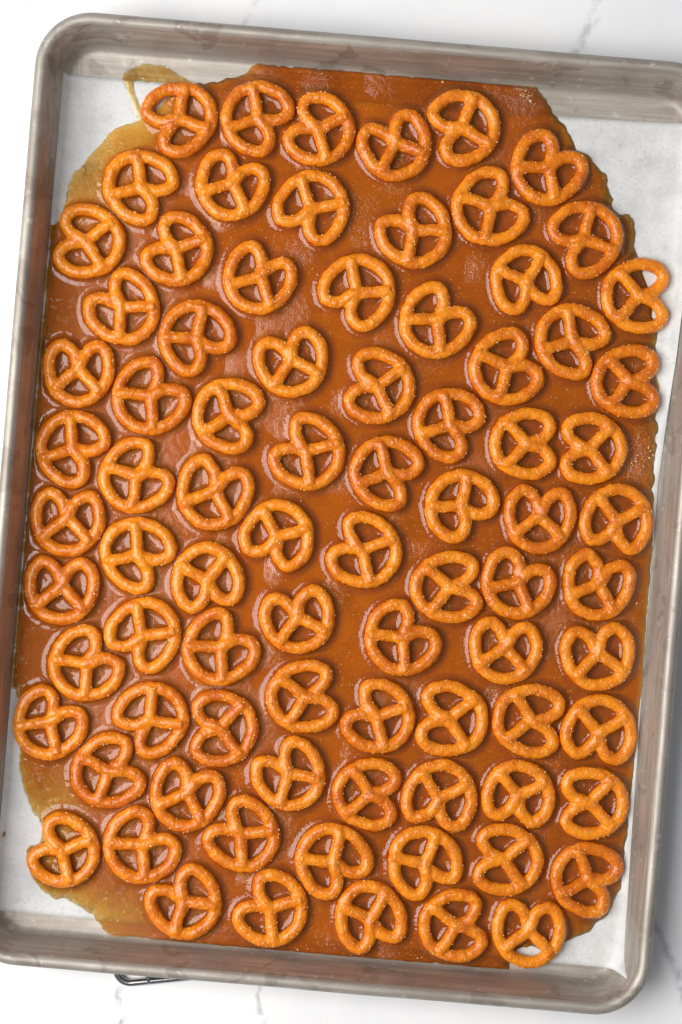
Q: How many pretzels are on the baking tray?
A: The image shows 83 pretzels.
